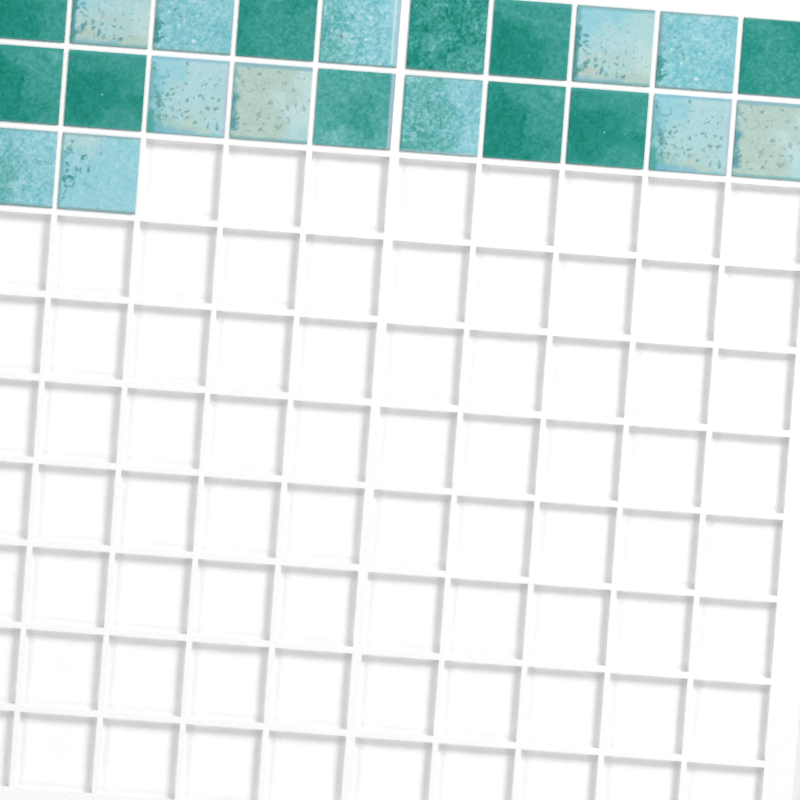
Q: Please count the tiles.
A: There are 22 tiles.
